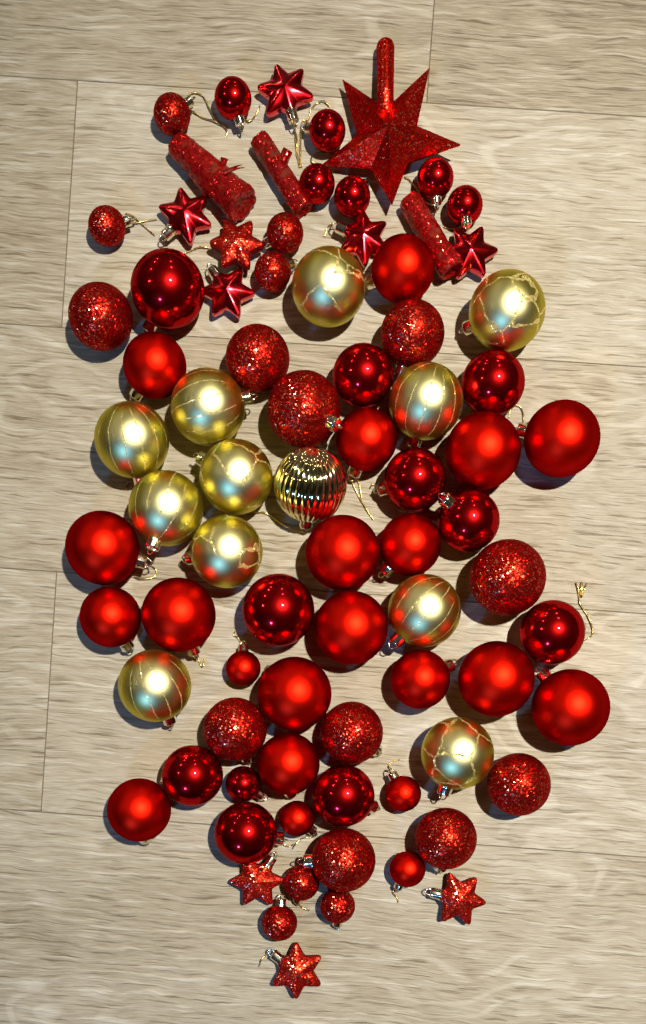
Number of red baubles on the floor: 55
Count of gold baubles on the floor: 12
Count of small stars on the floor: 9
